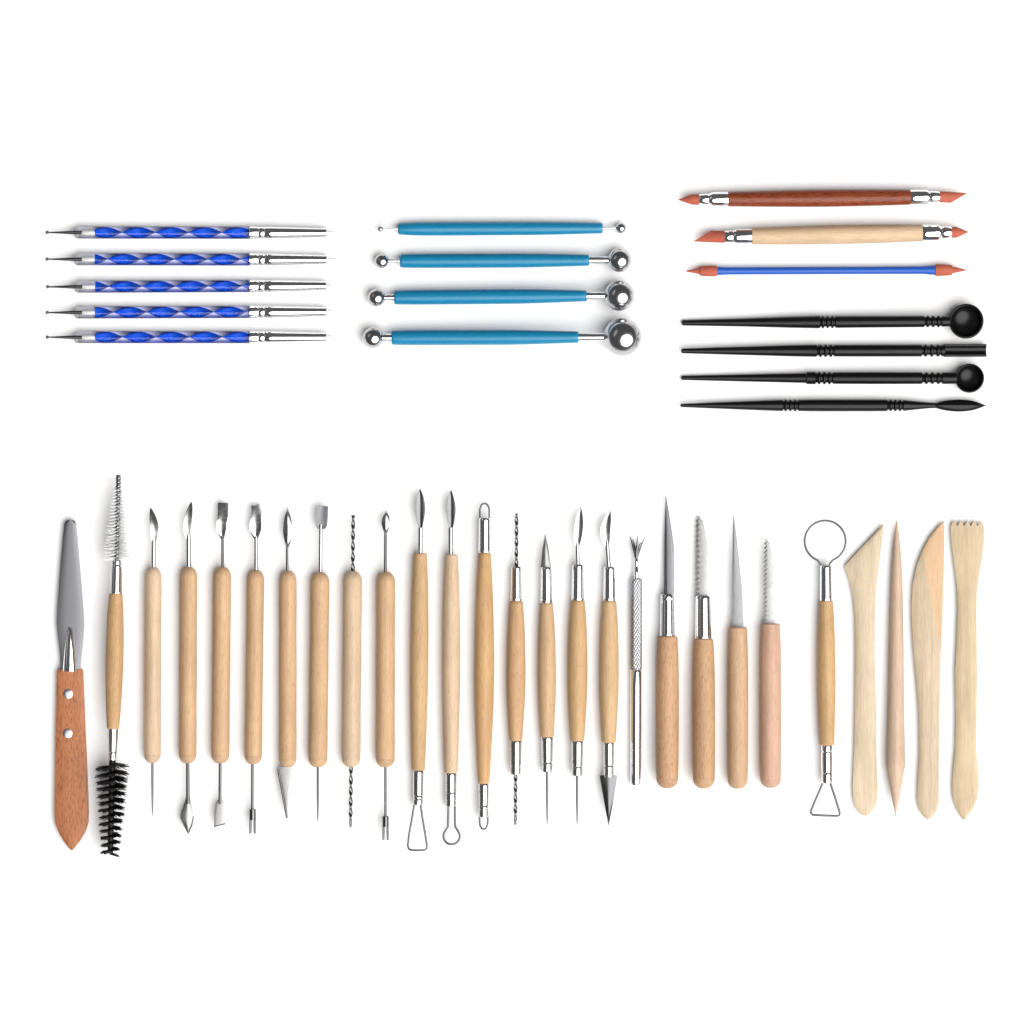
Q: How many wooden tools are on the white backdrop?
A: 28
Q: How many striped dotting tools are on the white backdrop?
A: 5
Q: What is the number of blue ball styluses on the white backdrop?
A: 4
